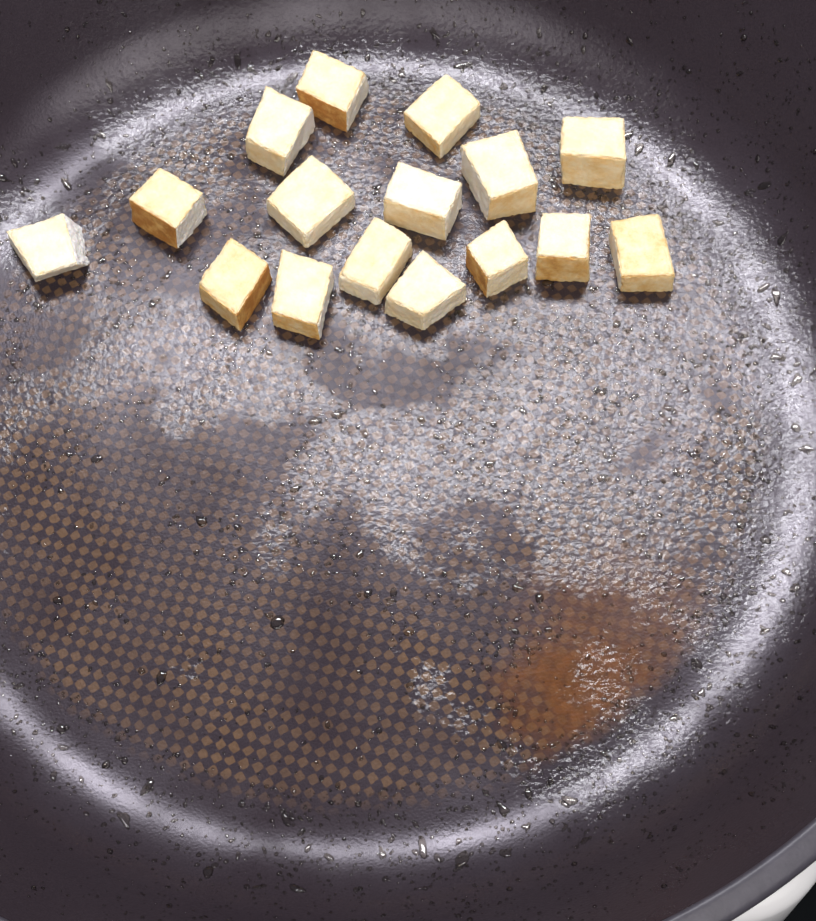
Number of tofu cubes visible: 16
